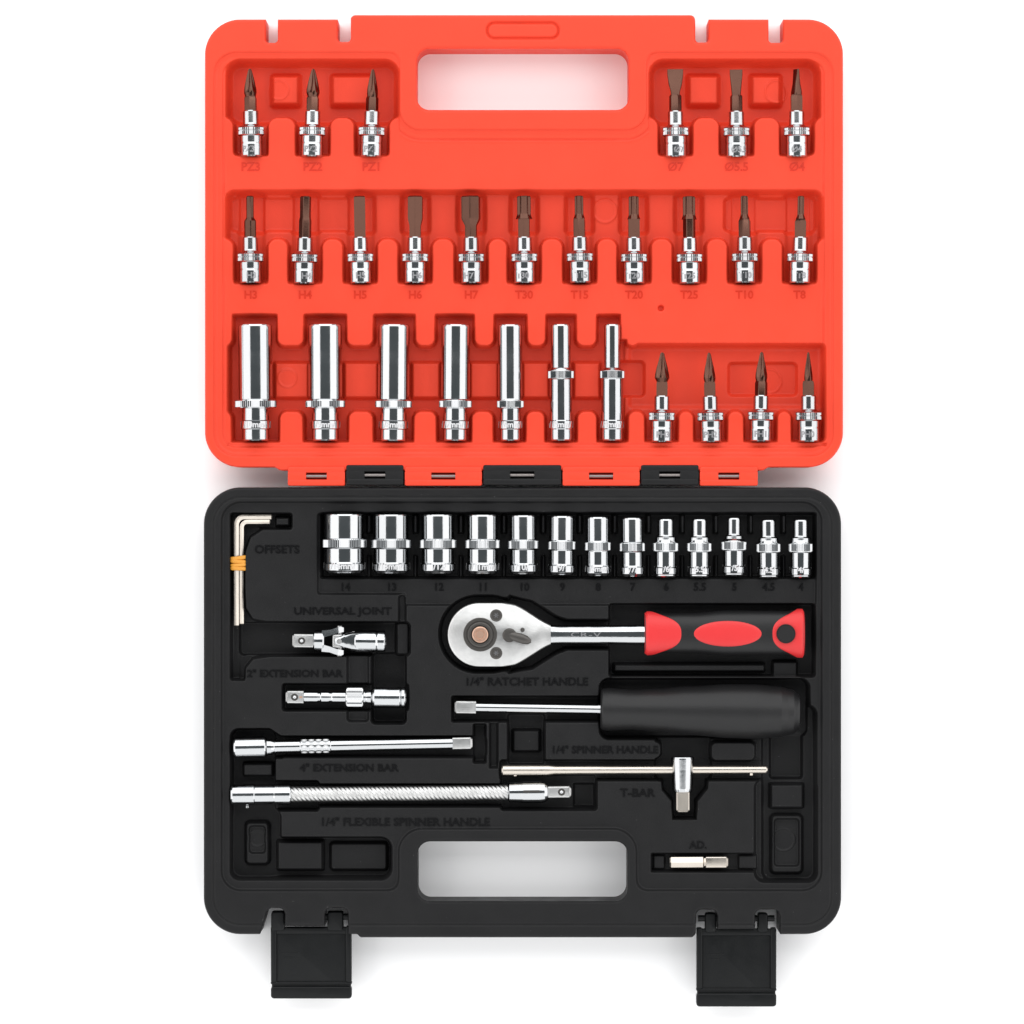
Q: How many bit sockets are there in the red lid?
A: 21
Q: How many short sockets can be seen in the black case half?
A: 13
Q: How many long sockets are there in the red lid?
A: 7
